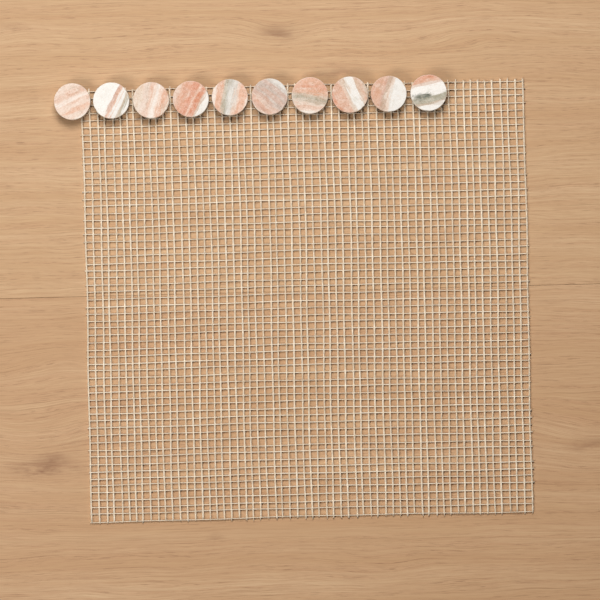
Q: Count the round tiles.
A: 10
